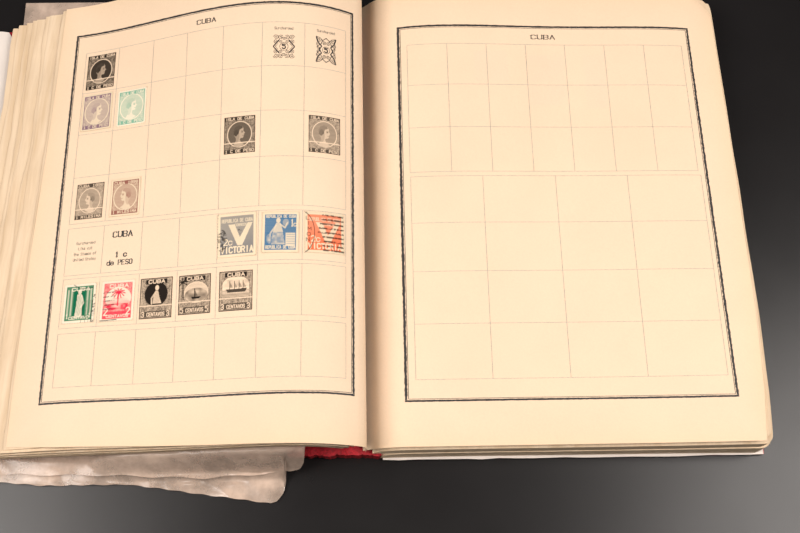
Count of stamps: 15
